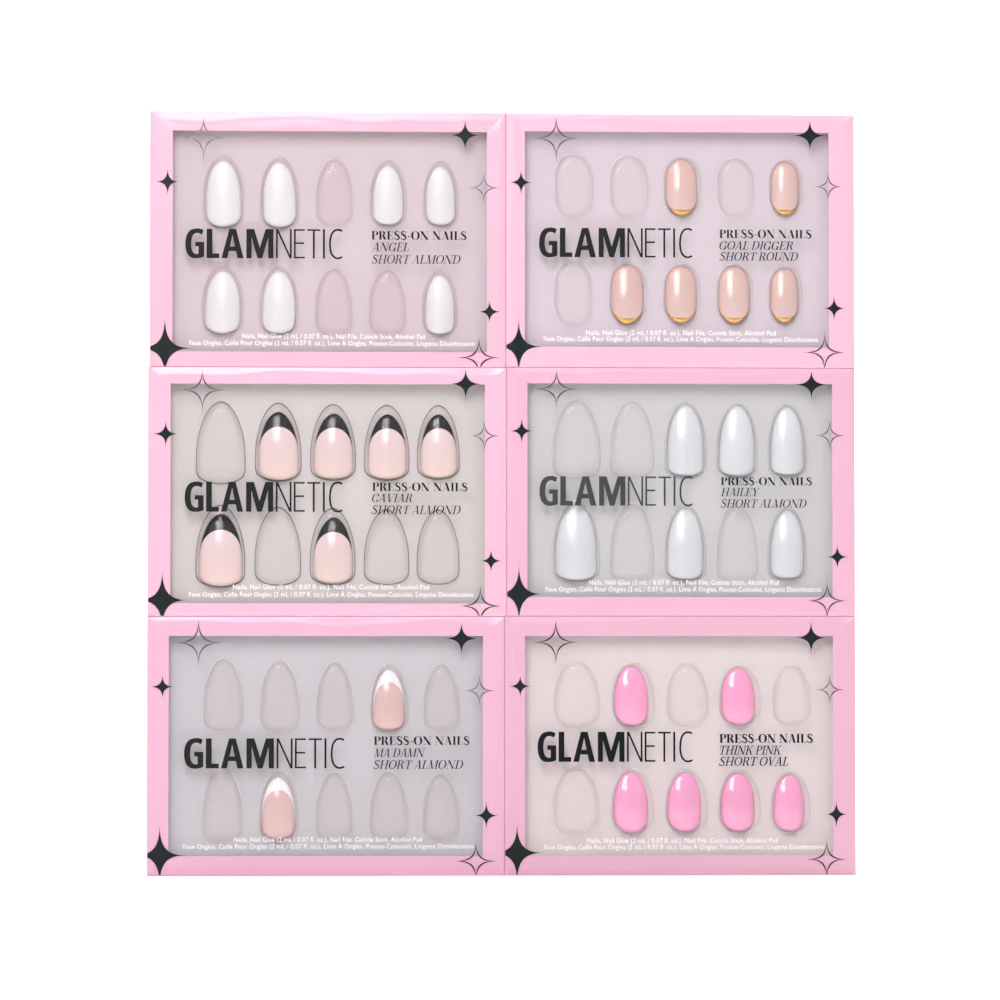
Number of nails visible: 33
